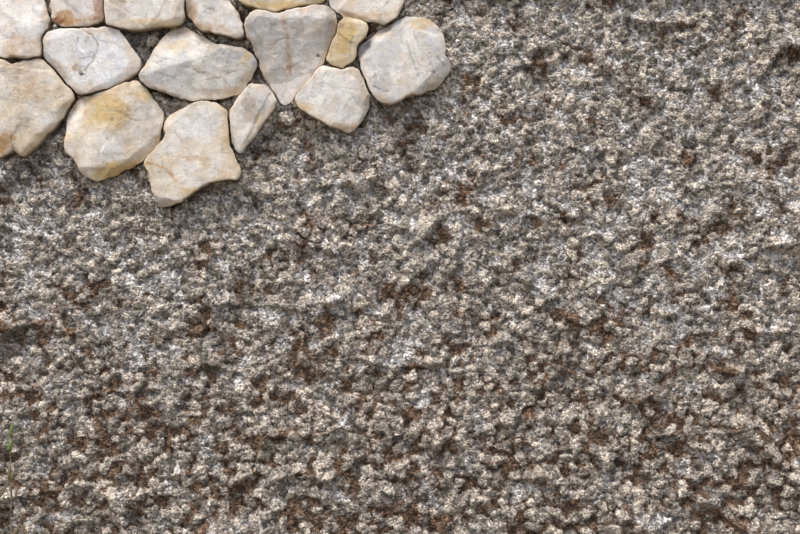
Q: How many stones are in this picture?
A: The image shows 16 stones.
